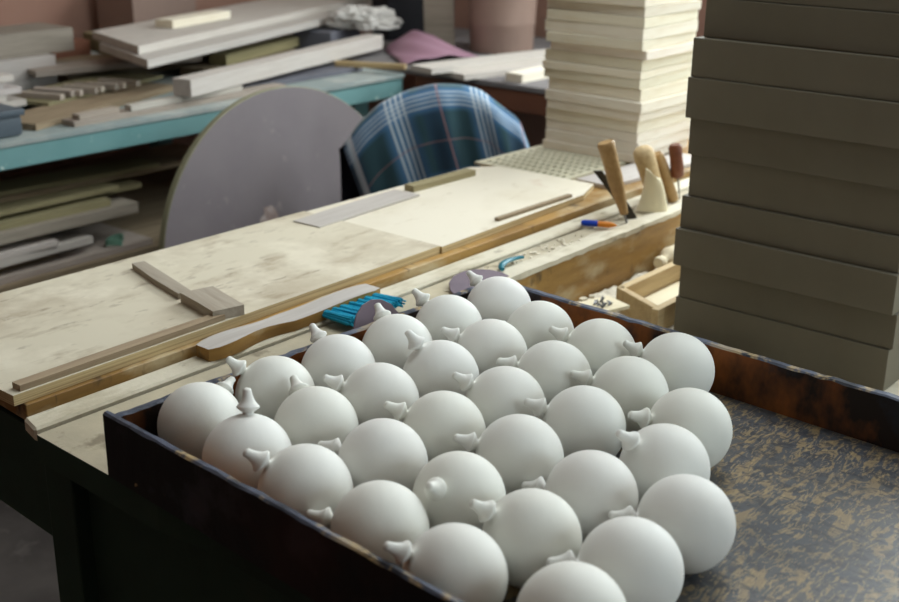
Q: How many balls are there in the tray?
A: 32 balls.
